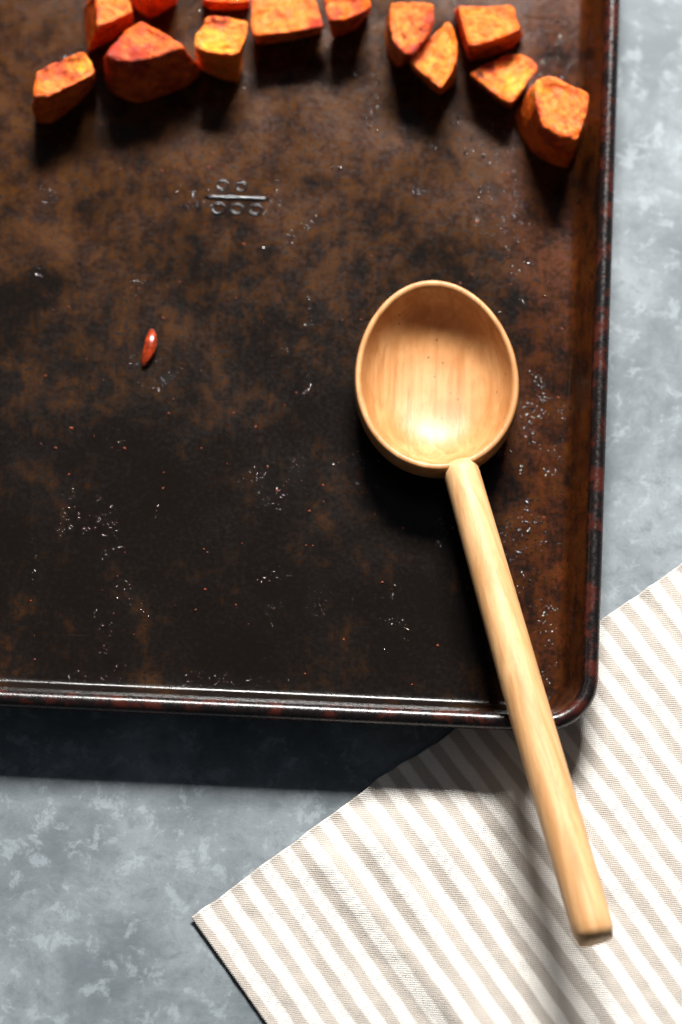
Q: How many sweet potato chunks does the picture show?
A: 13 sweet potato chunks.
